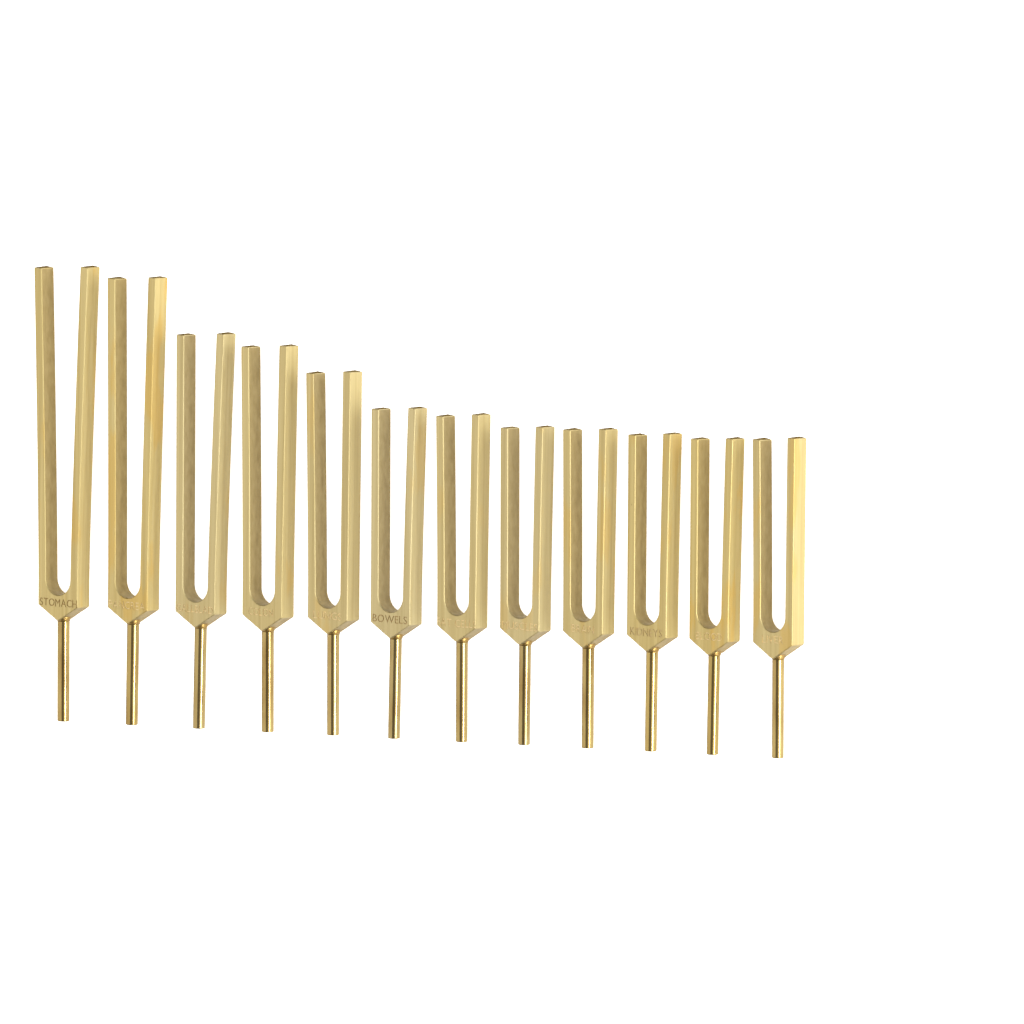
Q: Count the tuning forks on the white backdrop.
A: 12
